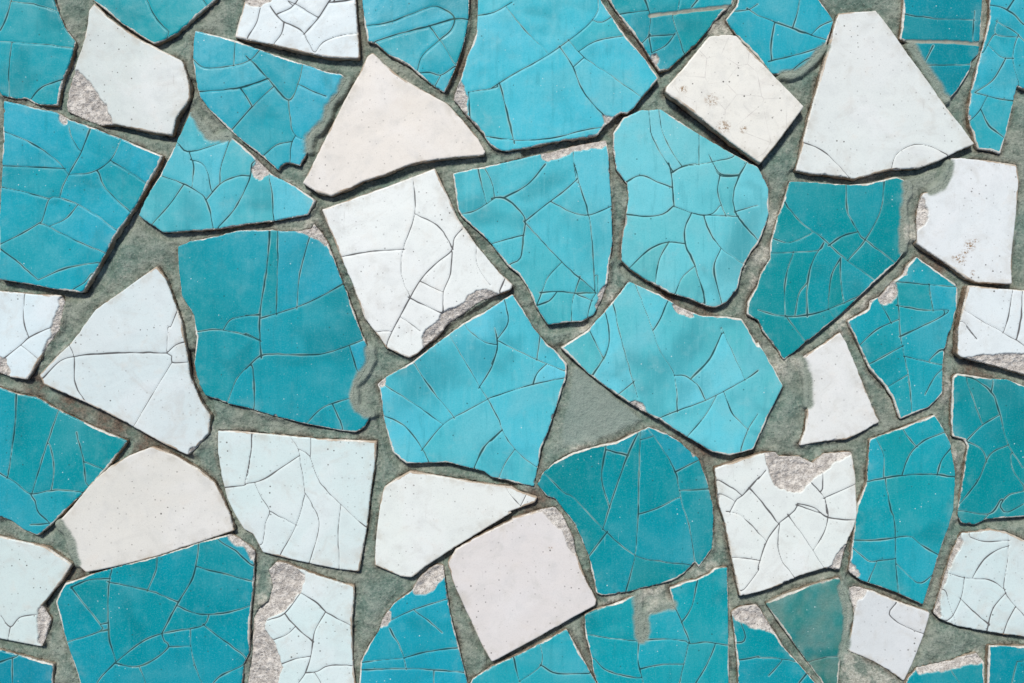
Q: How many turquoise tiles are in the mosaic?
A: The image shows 31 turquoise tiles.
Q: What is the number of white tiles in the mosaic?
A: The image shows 20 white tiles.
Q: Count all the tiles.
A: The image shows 51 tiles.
